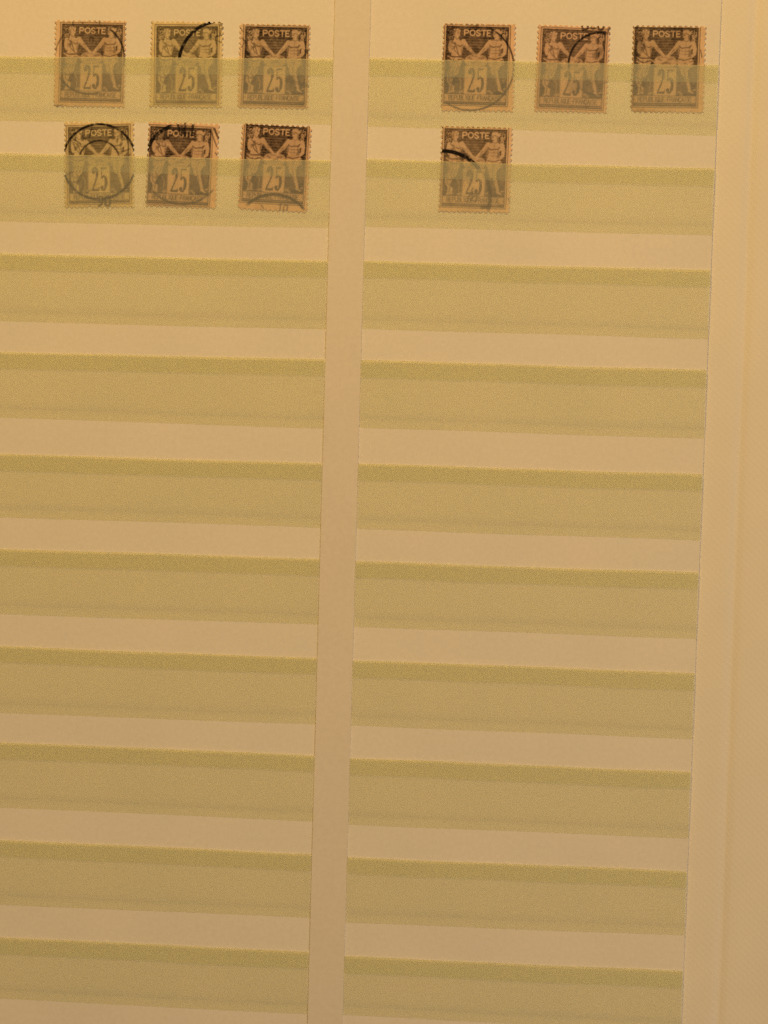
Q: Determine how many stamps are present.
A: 10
